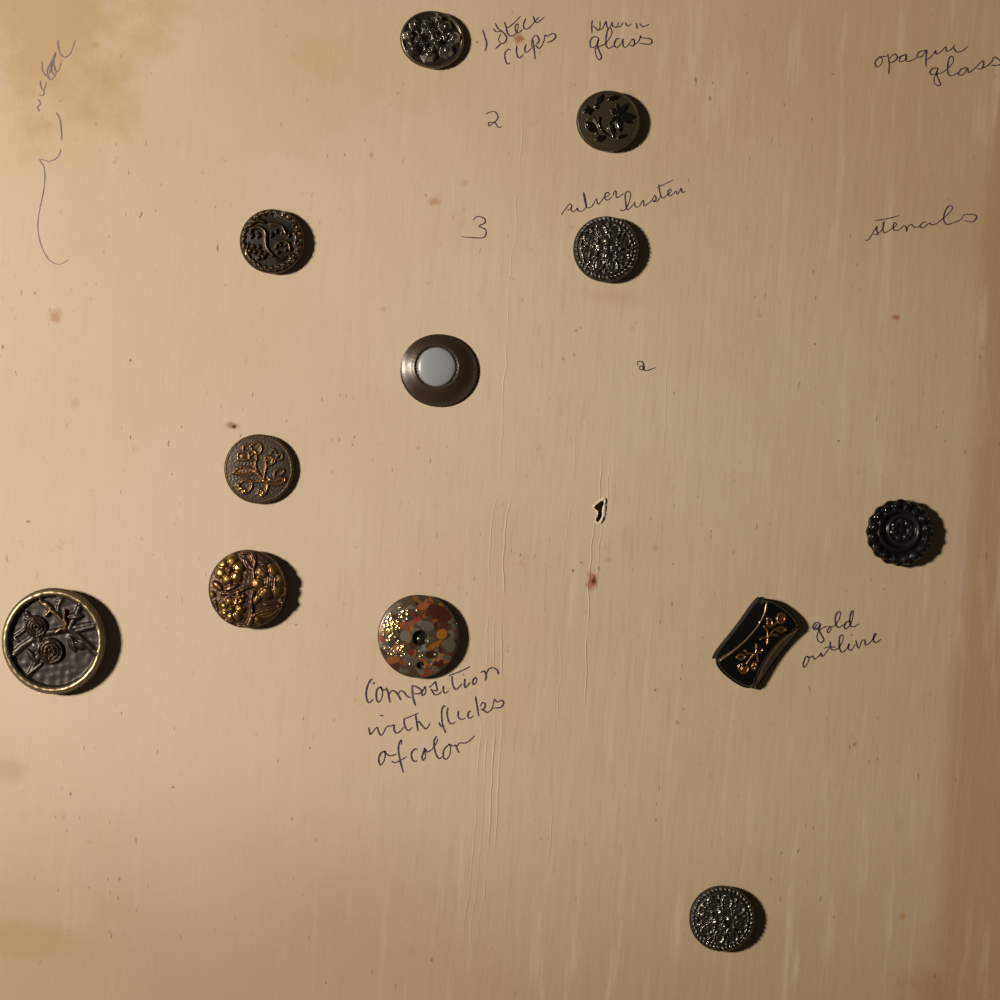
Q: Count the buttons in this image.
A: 12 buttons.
